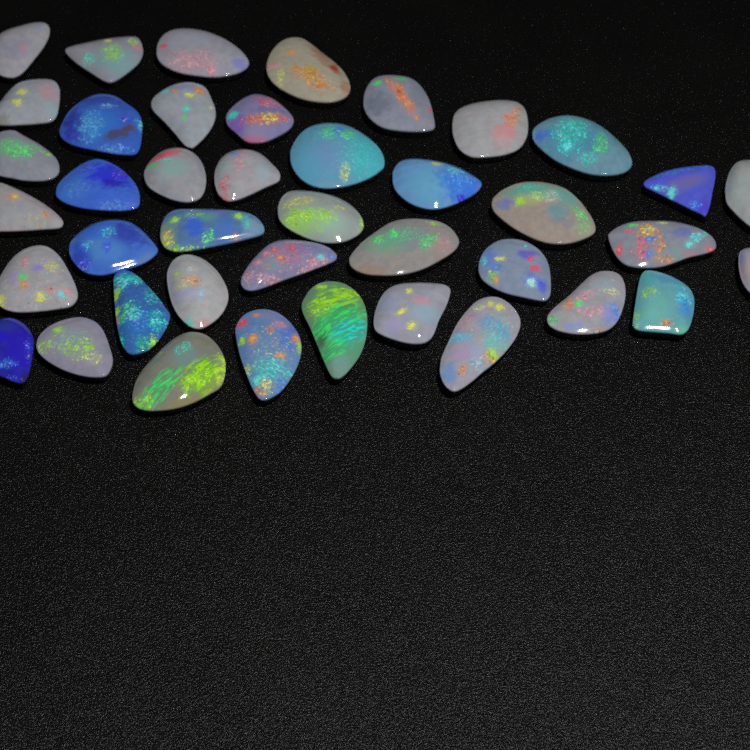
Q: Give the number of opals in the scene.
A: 41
